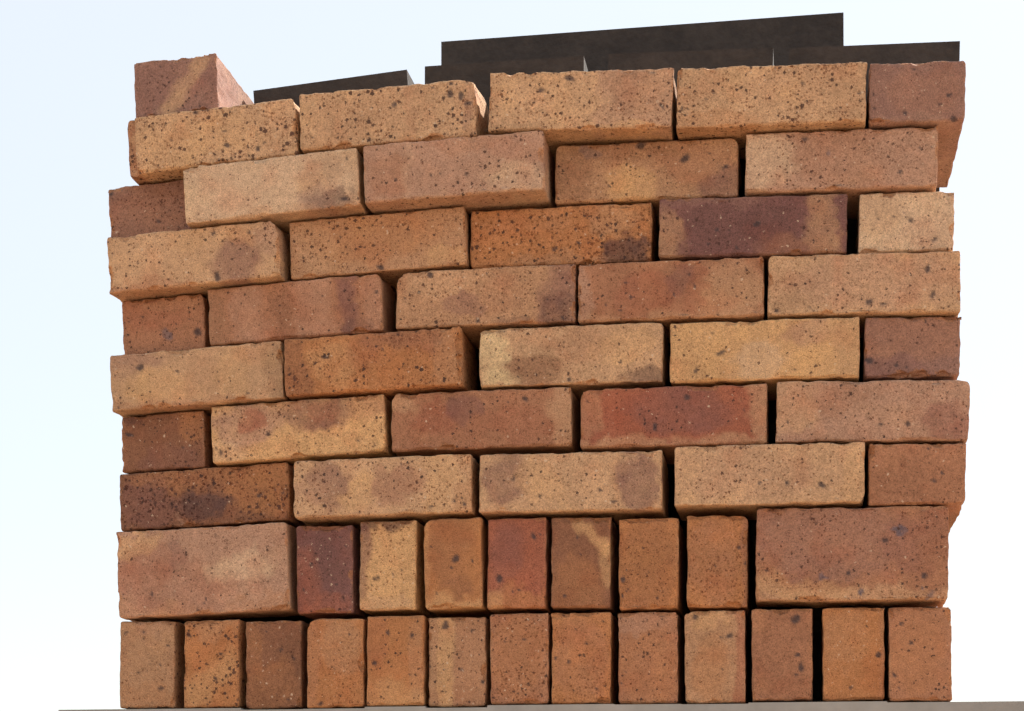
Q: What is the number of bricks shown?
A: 58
